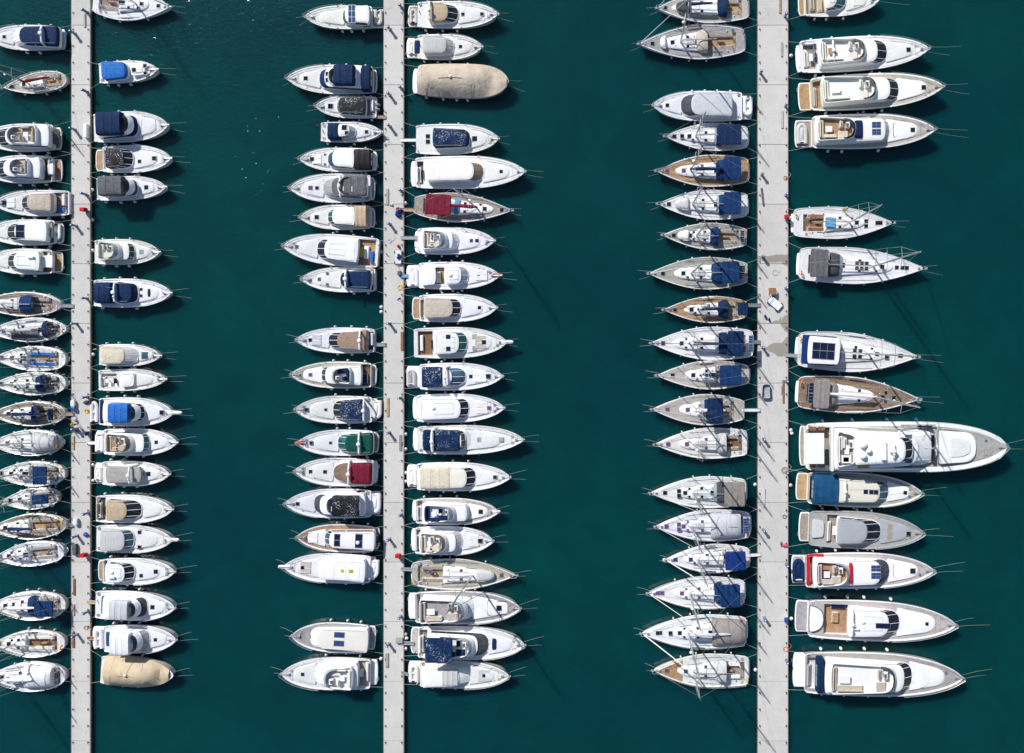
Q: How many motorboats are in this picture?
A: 71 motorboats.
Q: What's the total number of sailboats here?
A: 39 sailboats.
